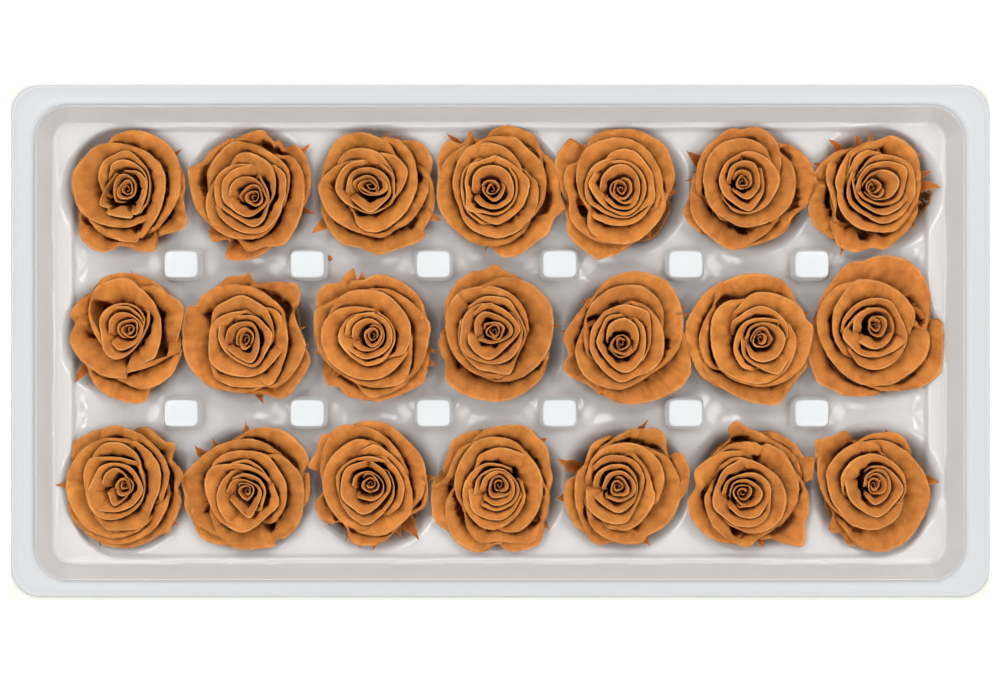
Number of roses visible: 21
